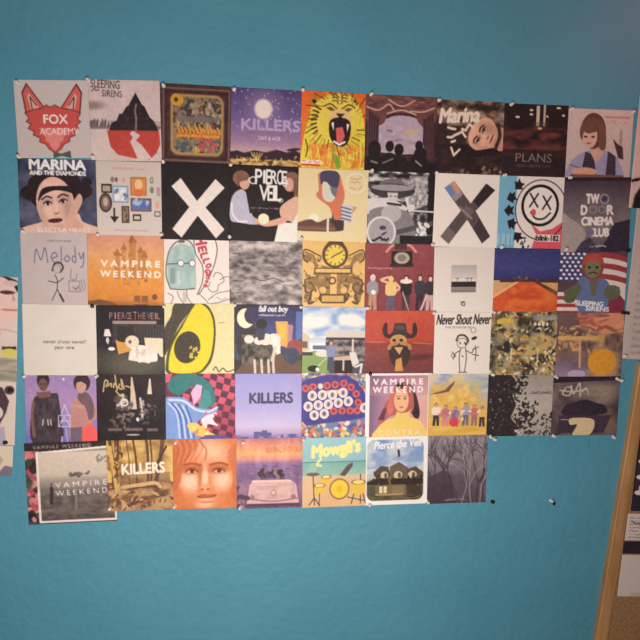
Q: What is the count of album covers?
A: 52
